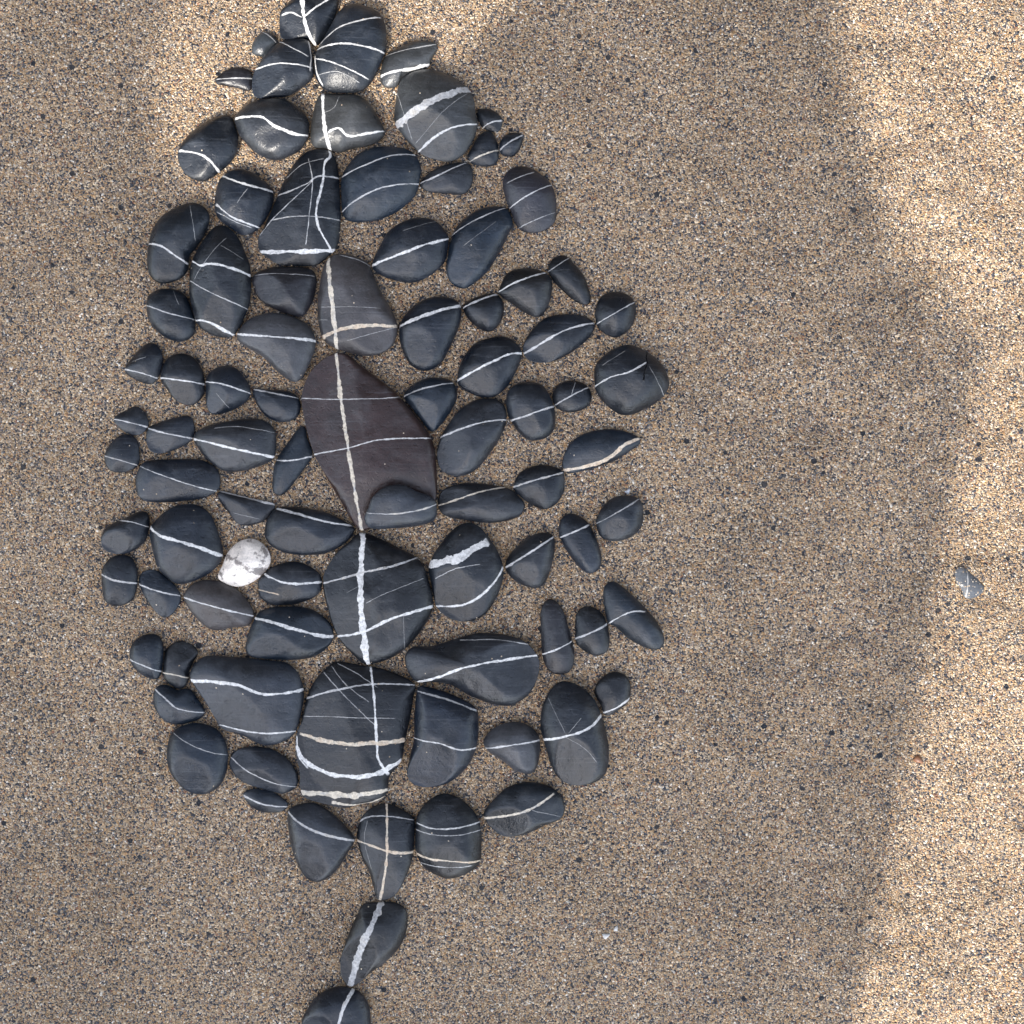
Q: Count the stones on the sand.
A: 91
